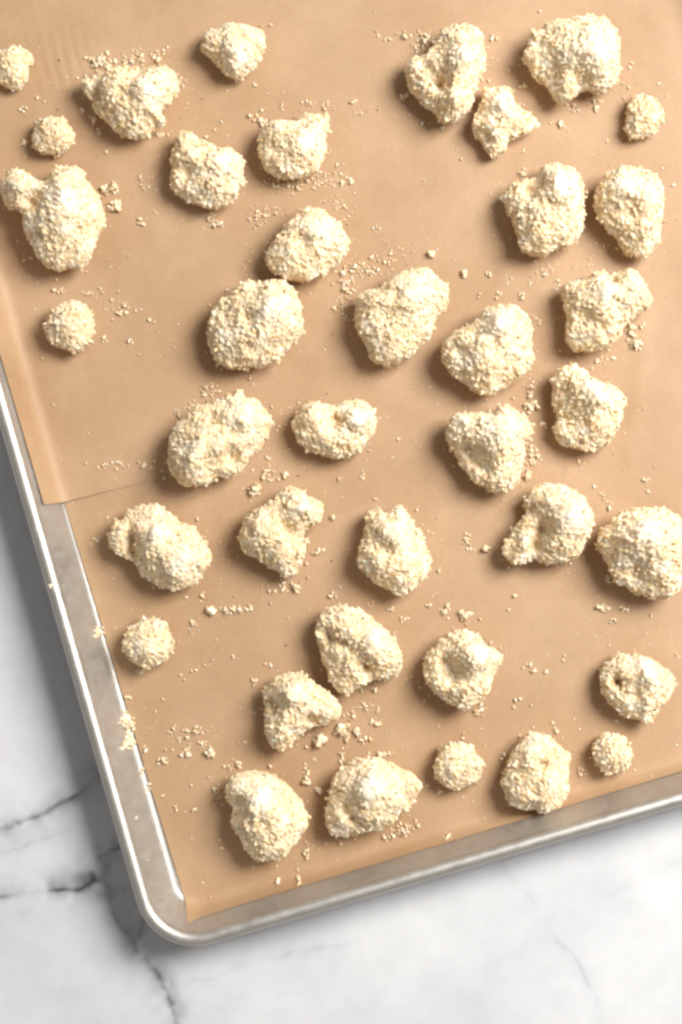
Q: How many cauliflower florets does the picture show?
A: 38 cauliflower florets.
